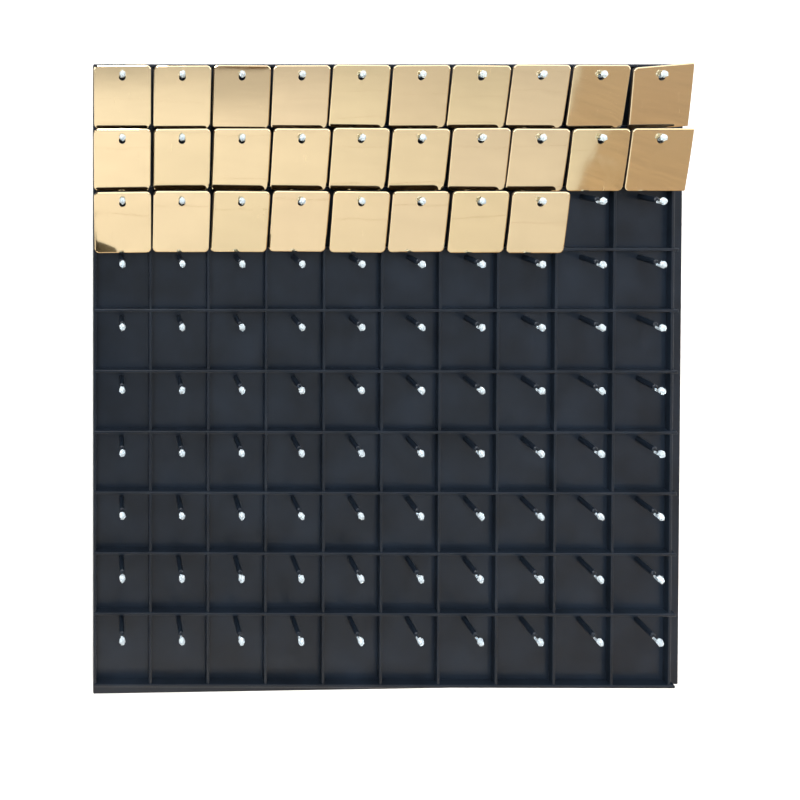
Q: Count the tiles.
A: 28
